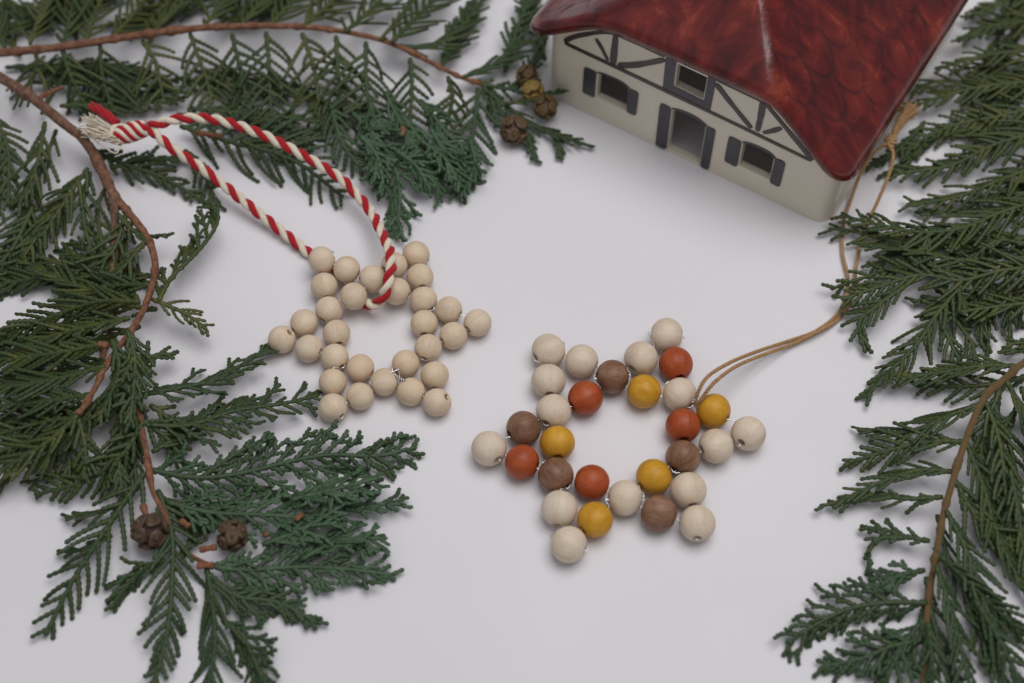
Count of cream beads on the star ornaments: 45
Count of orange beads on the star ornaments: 5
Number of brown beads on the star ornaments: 5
